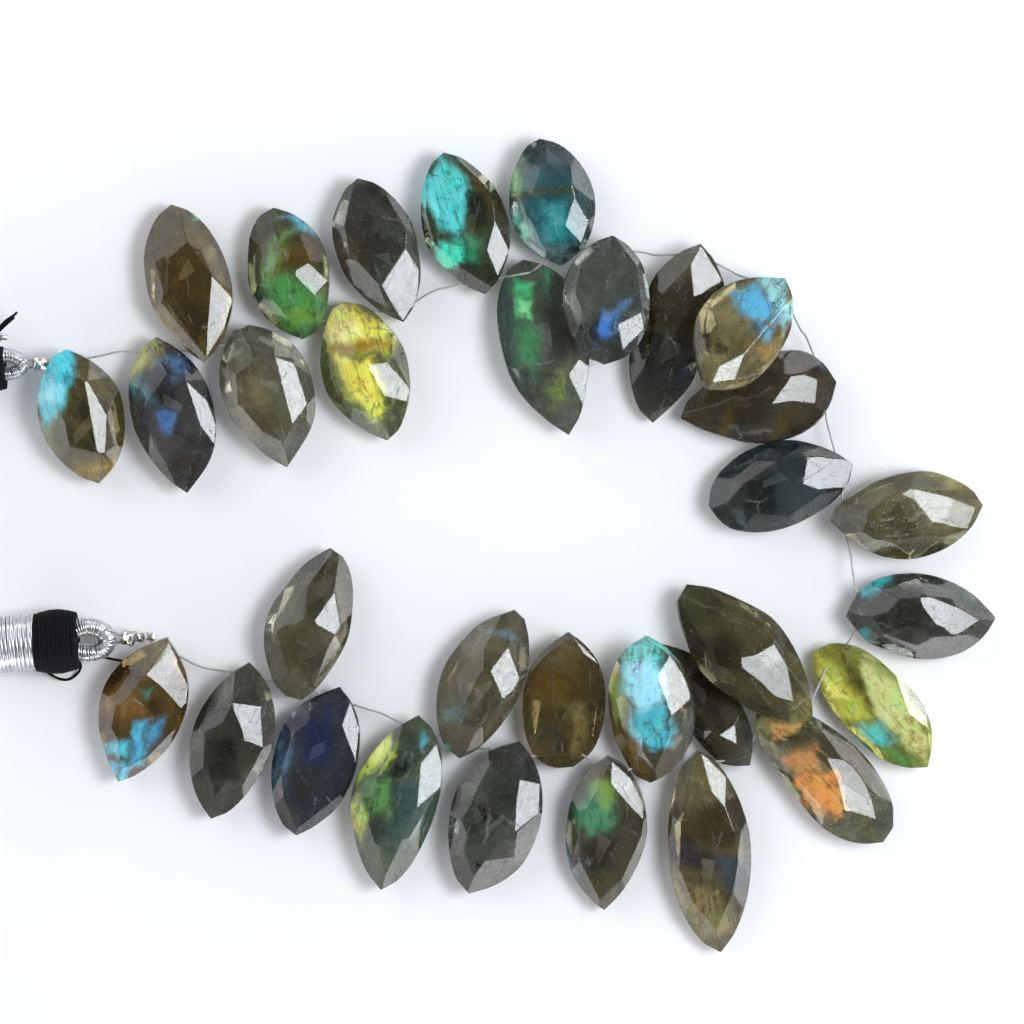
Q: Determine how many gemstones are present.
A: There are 32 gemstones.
